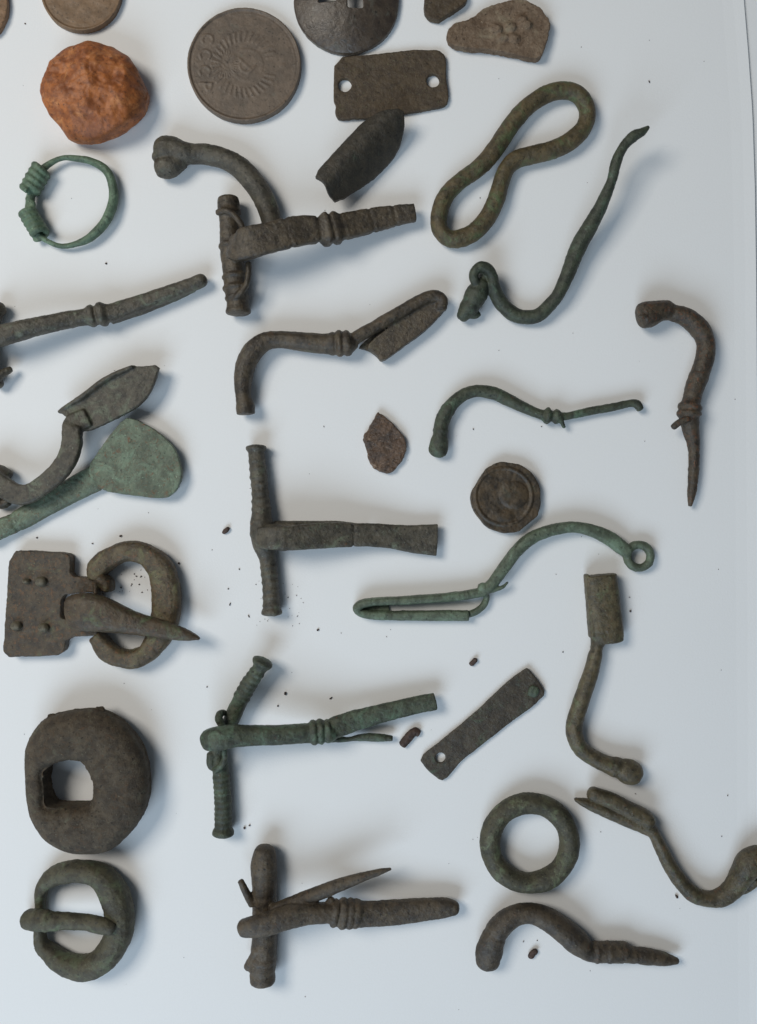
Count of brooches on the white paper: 16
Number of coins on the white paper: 3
